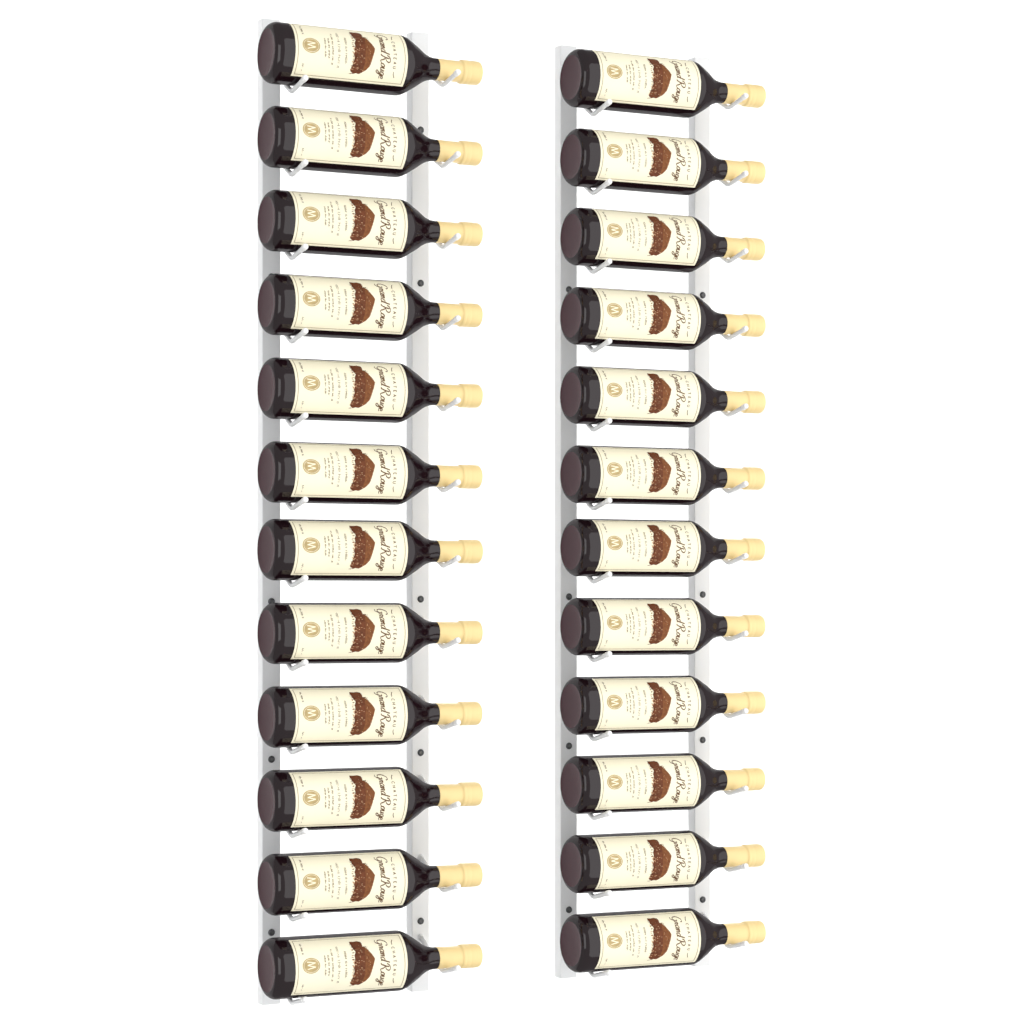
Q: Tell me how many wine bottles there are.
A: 24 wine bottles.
